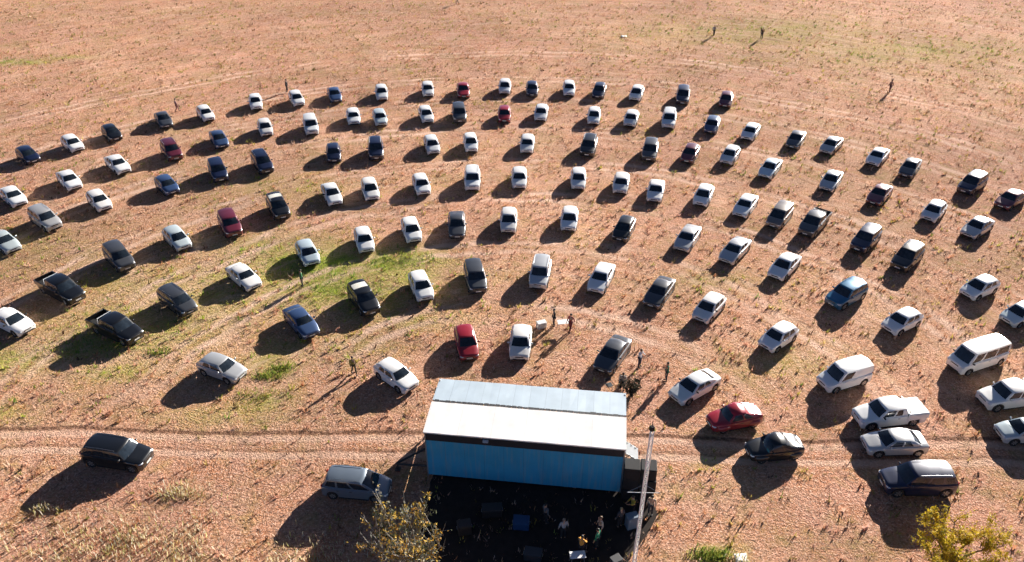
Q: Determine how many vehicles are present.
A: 125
